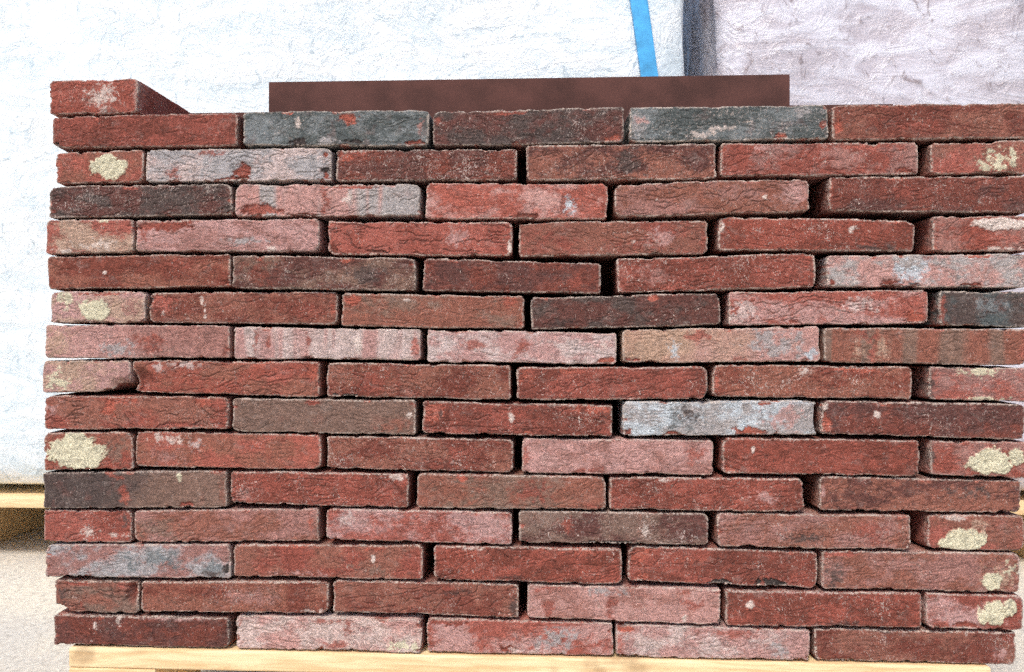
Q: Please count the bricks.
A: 83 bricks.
